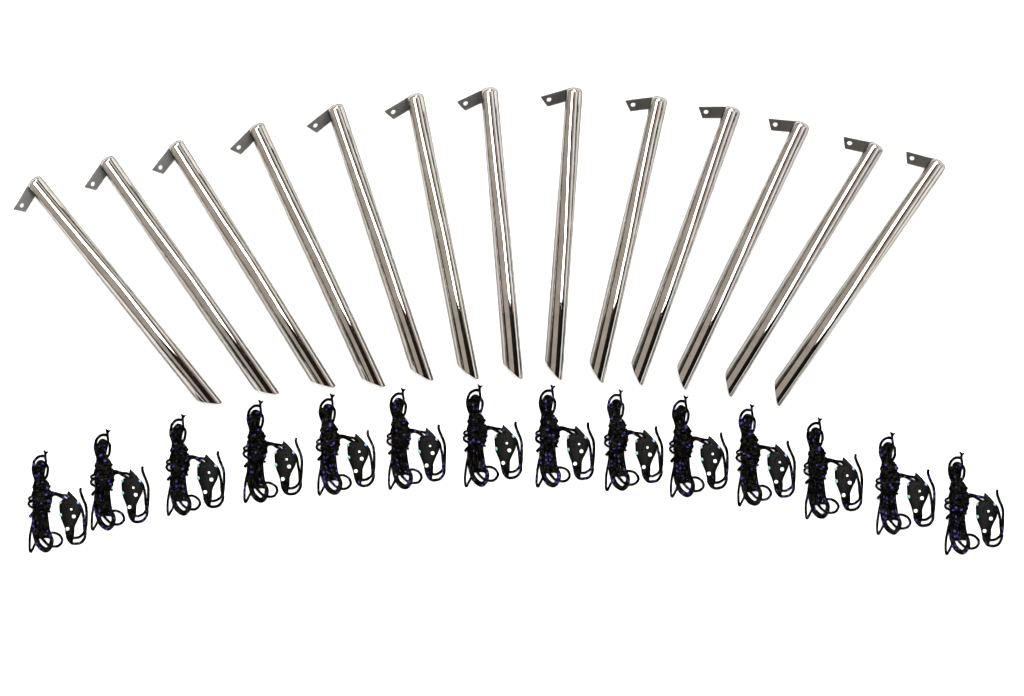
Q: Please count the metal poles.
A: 13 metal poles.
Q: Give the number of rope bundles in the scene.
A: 14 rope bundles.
